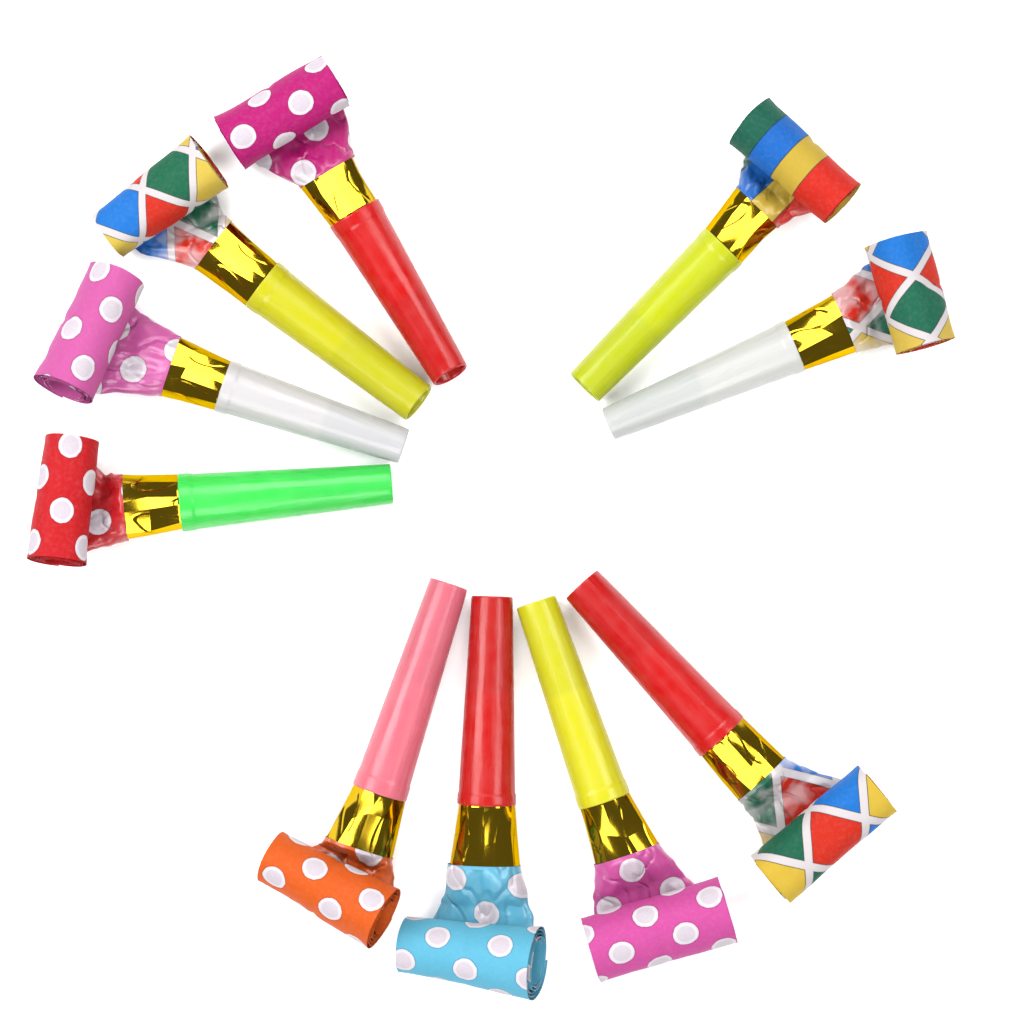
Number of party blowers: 10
